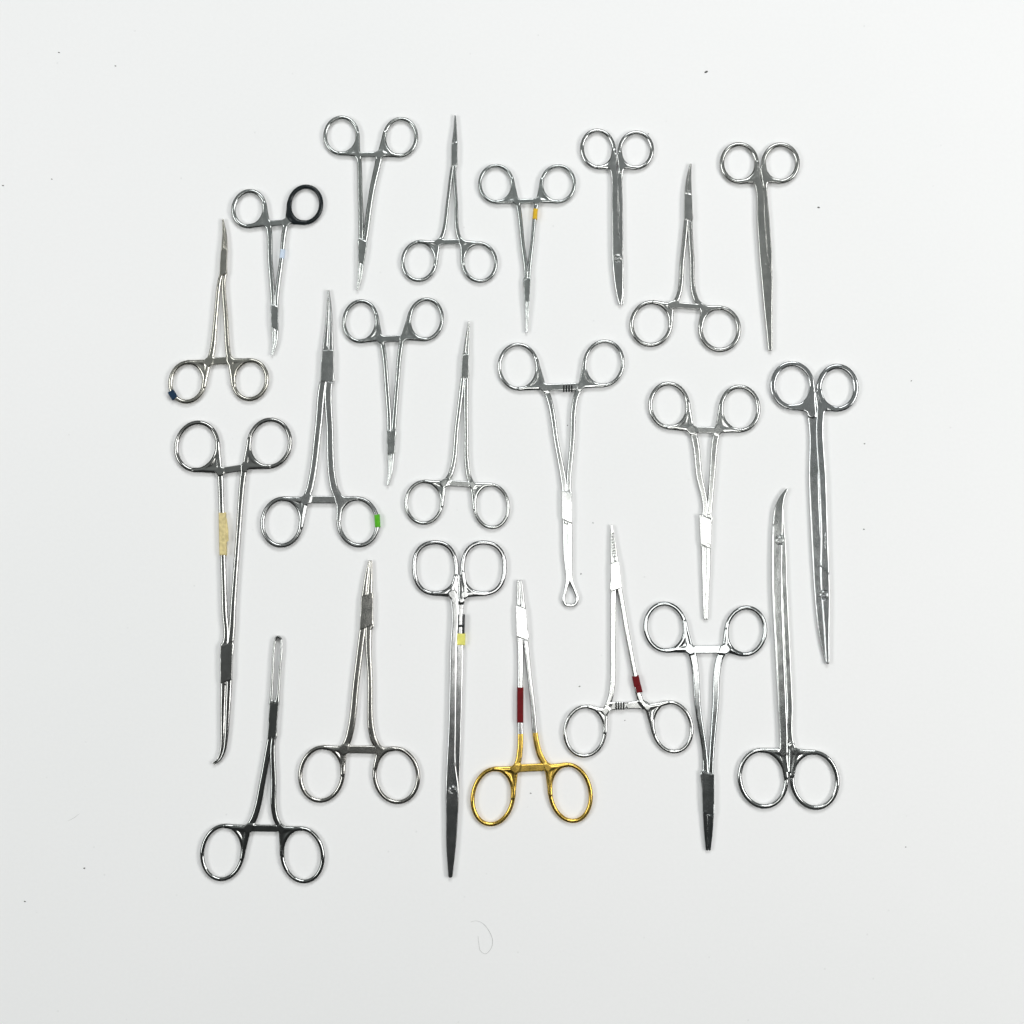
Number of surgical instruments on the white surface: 22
